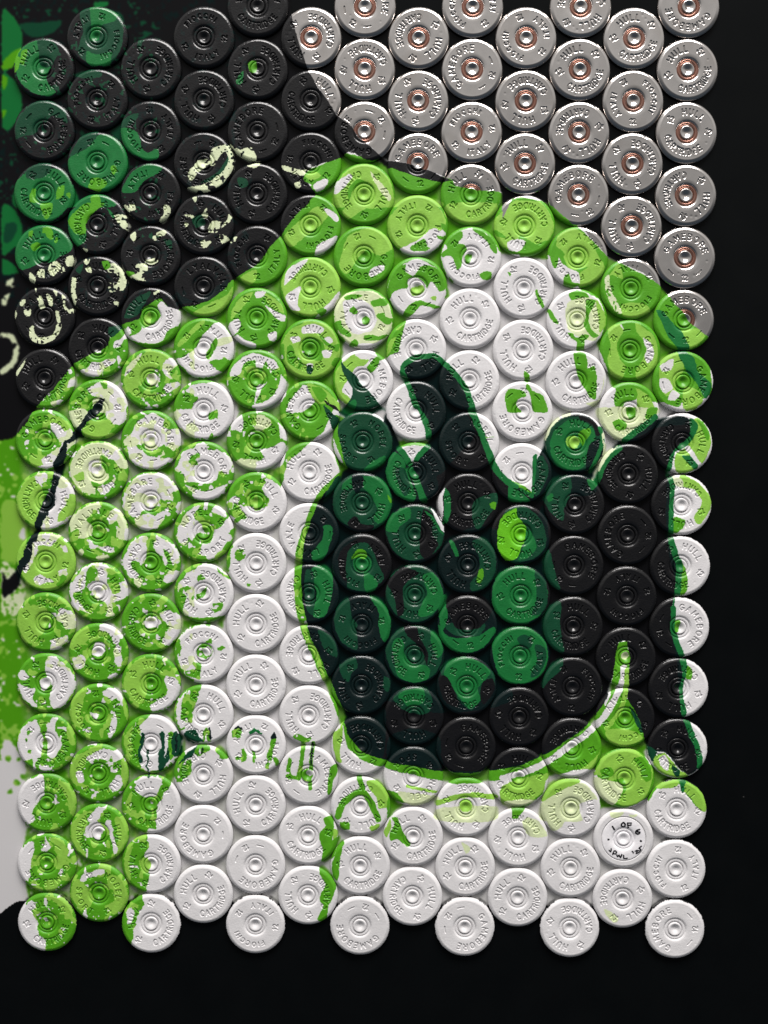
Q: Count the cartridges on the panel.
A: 200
